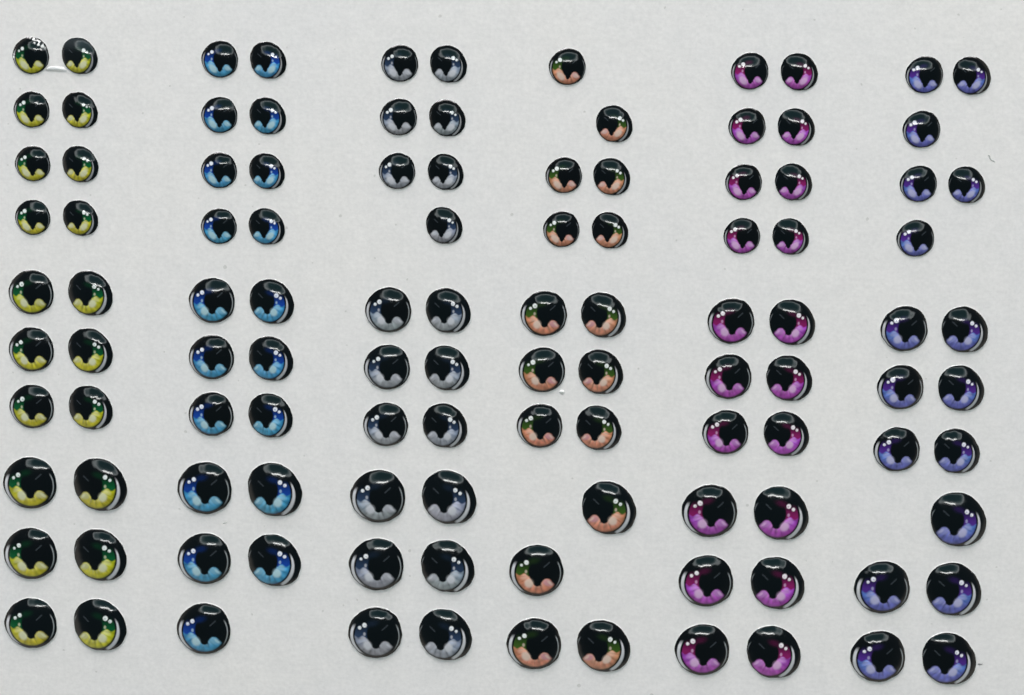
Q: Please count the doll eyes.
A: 111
